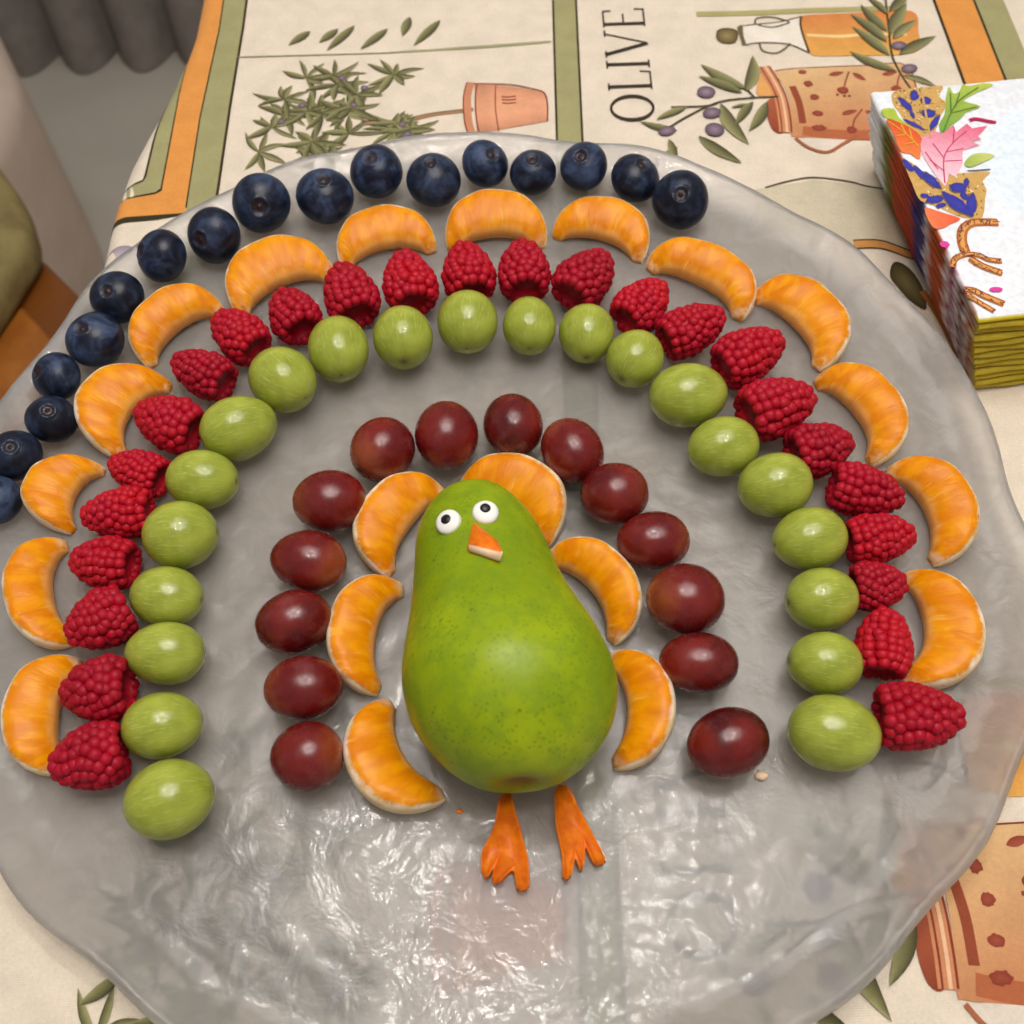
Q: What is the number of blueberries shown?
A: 17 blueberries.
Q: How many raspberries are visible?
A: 25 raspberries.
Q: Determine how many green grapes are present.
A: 21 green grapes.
